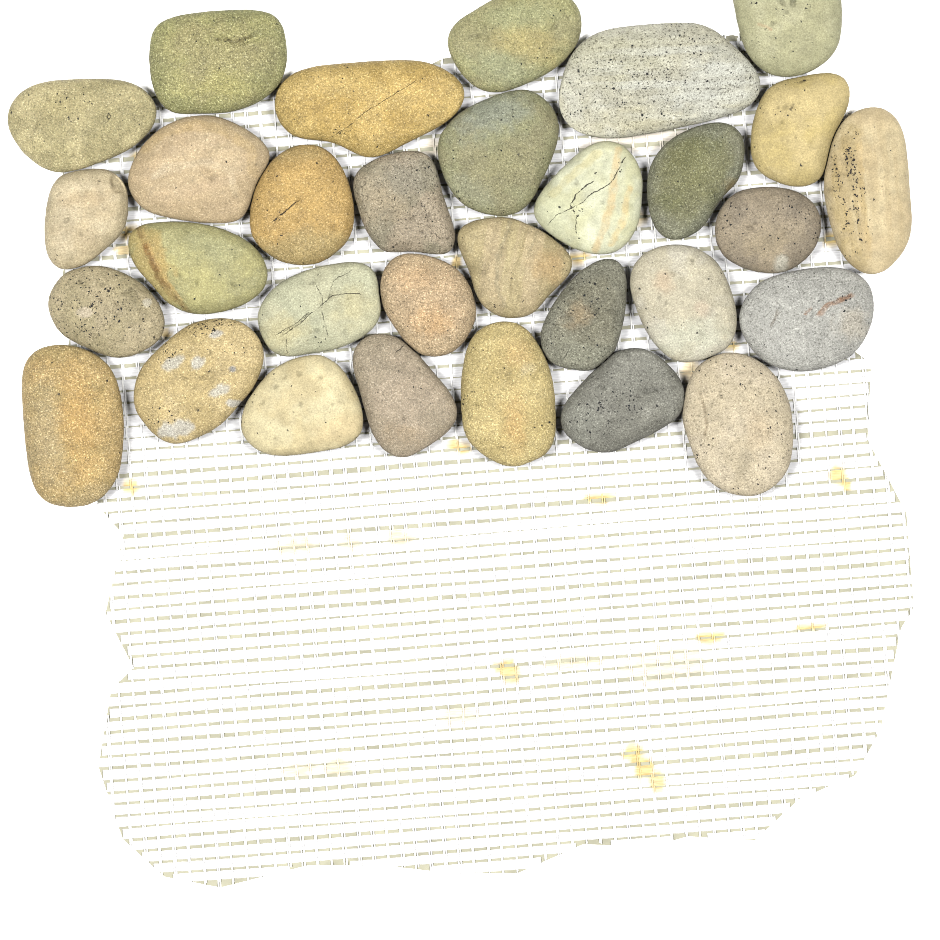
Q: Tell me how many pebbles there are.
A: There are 31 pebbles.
